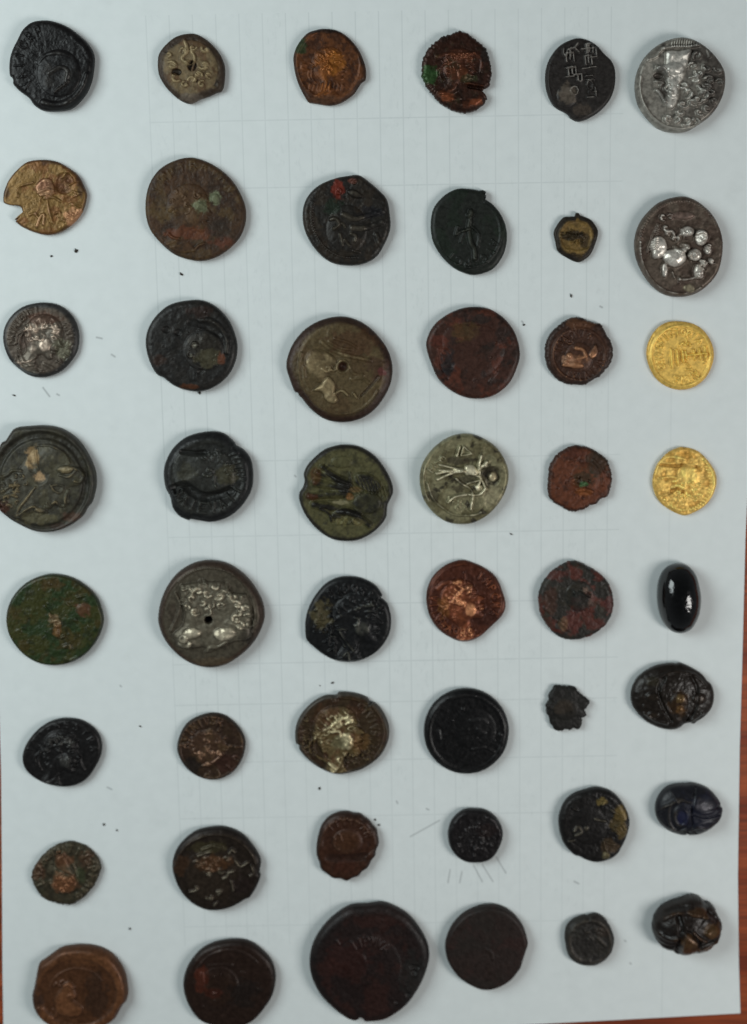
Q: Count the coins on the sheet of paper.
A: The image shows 44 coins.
